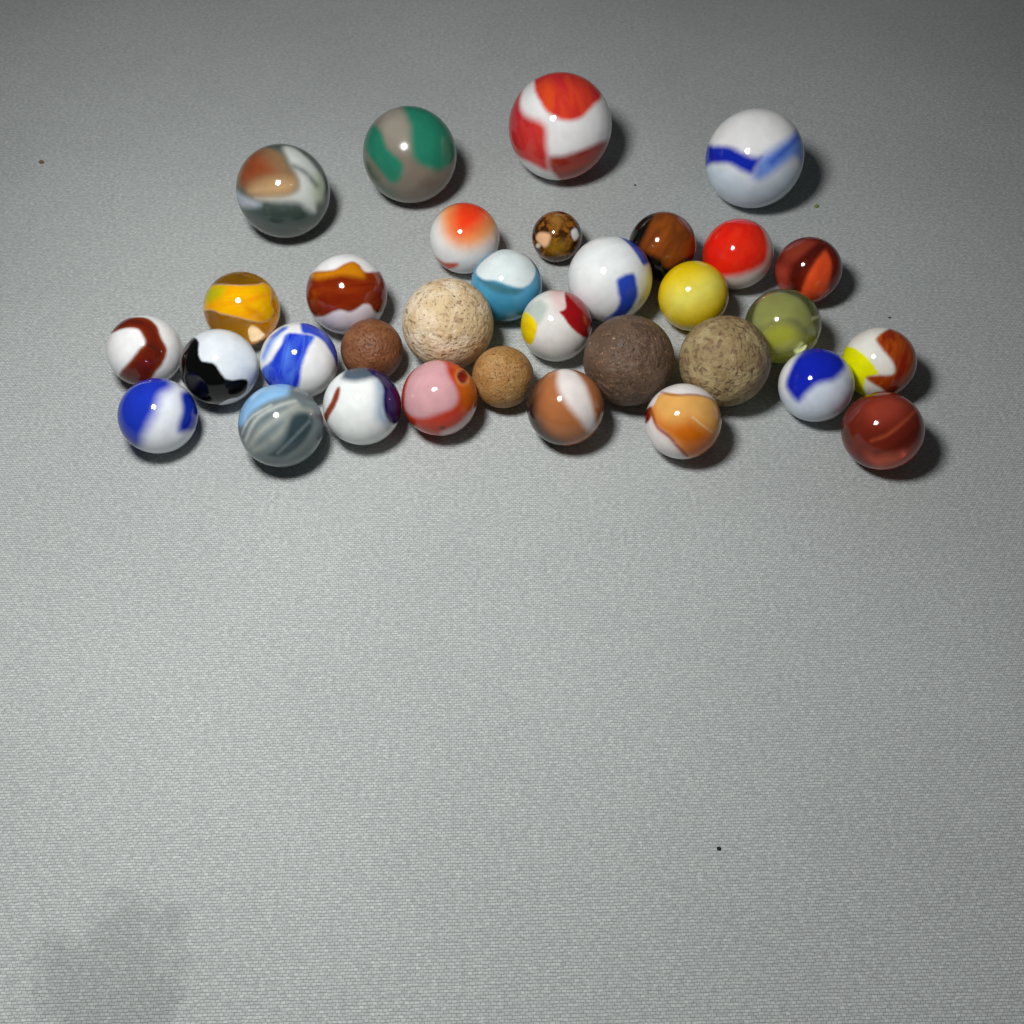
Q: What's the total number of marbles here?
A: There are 33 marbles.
